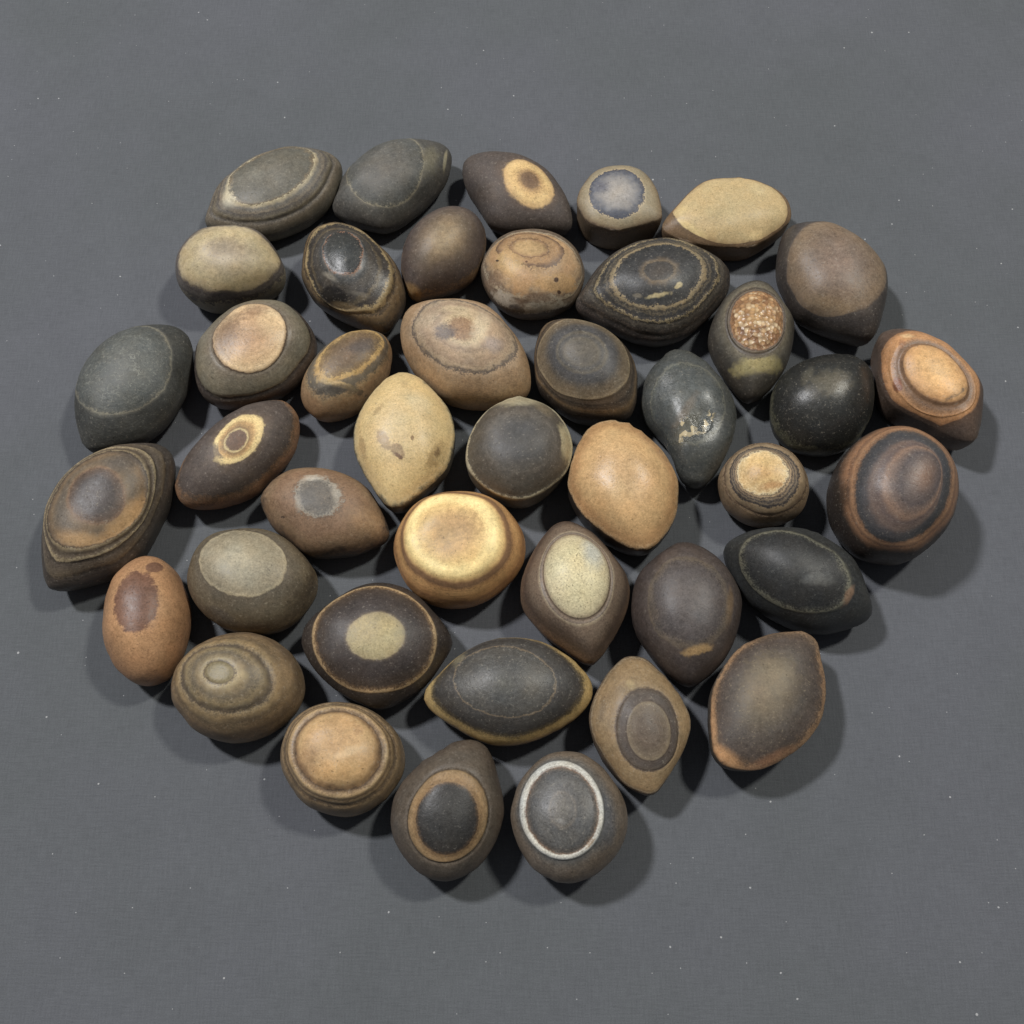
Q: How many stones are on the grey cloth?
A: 42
